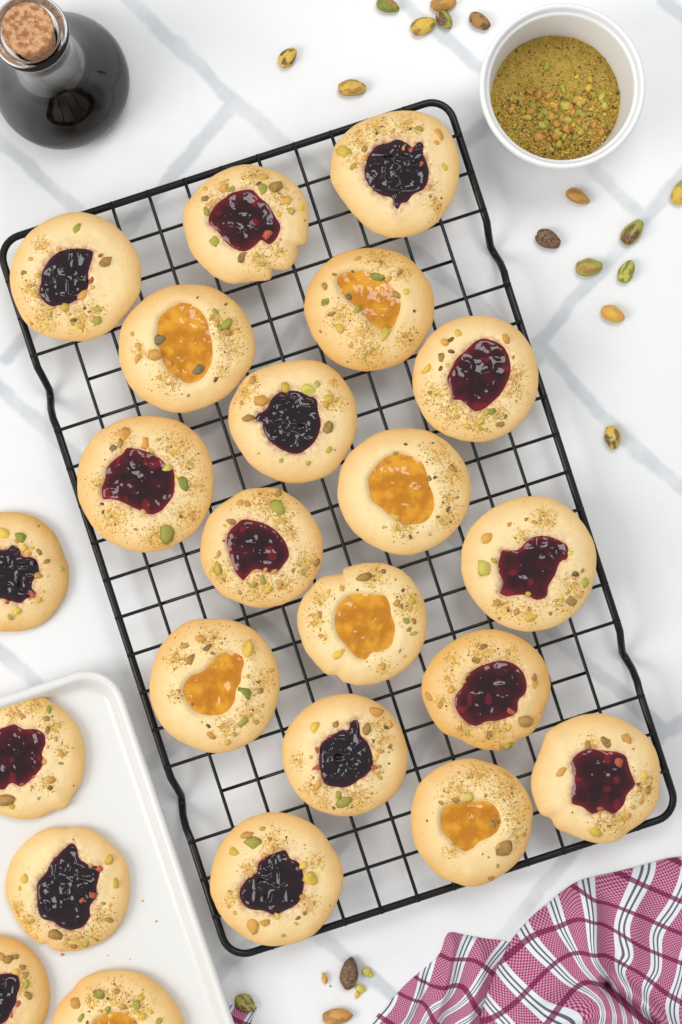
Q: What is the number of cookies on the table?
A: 23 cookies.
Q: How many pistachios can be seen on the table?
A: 18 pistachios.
